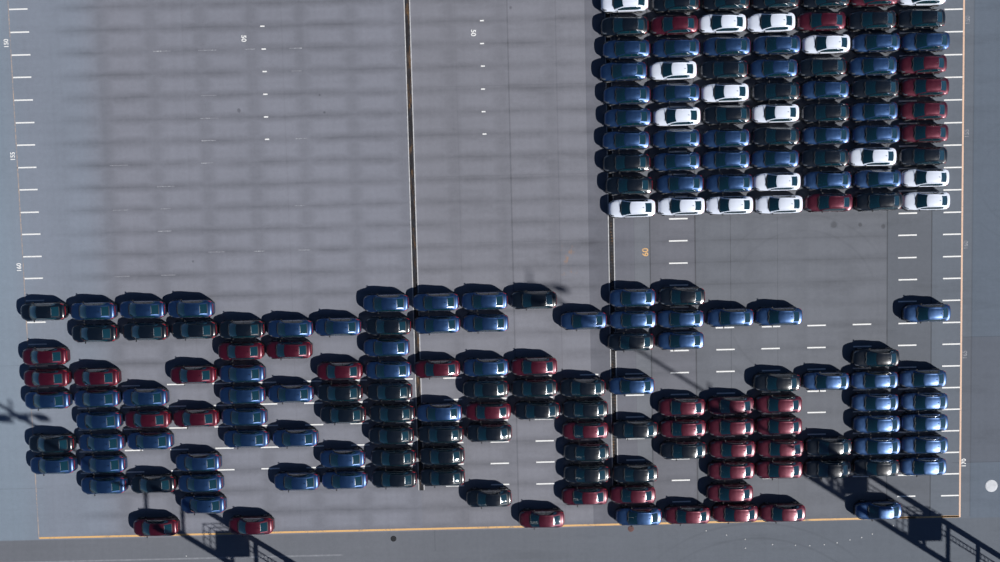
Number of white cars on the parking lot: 17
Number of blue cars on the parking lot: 82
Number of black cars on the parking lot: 57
